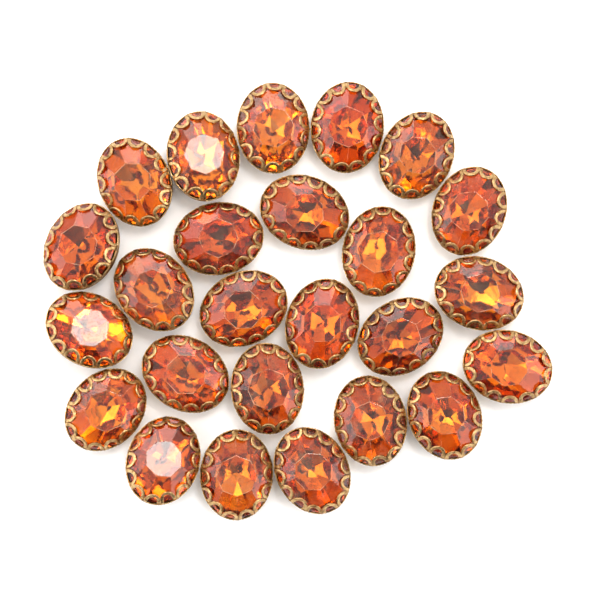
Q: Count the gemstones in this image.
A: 25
